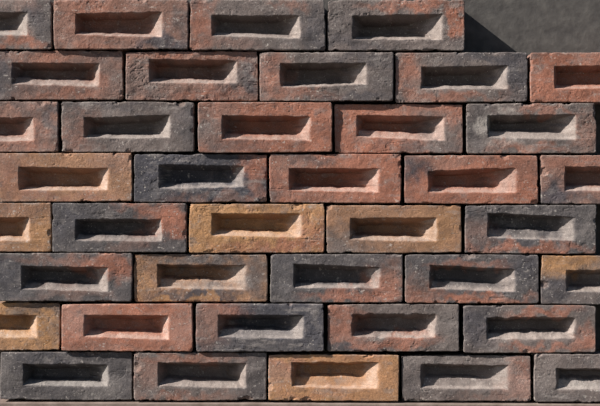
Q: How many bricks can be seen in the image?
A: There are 39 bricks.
